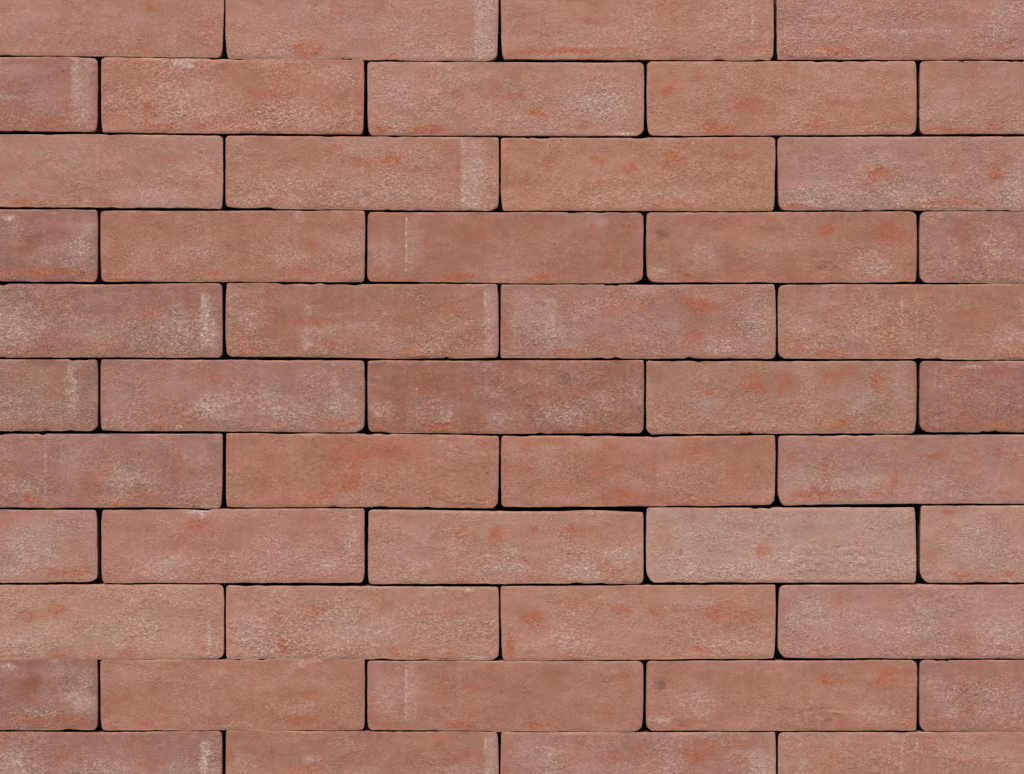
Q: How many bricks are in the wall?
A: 49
